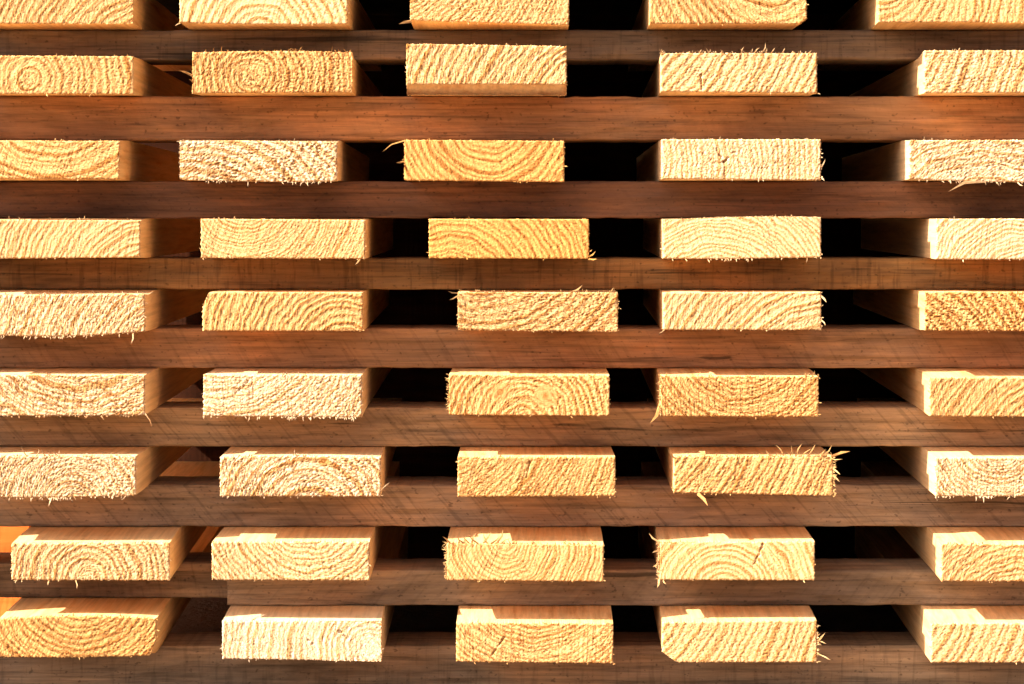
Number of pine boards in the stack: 45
